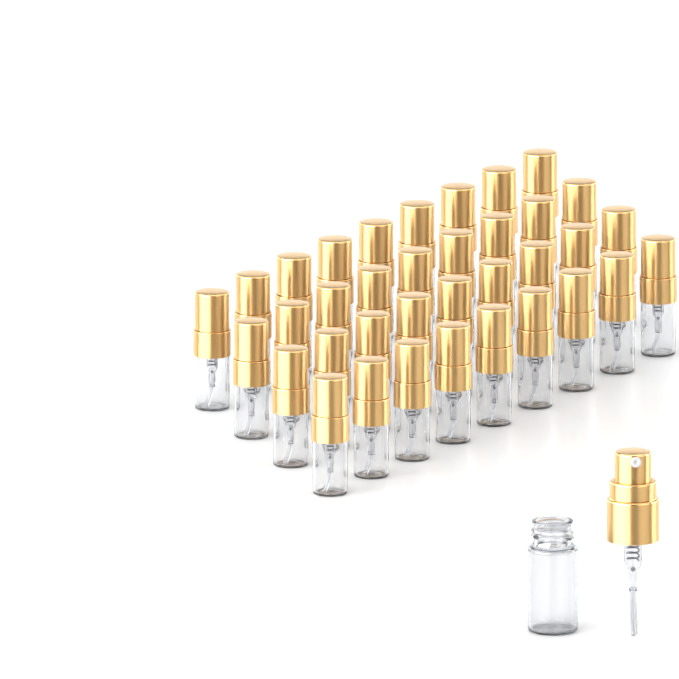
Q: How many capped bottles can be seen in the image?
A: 36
